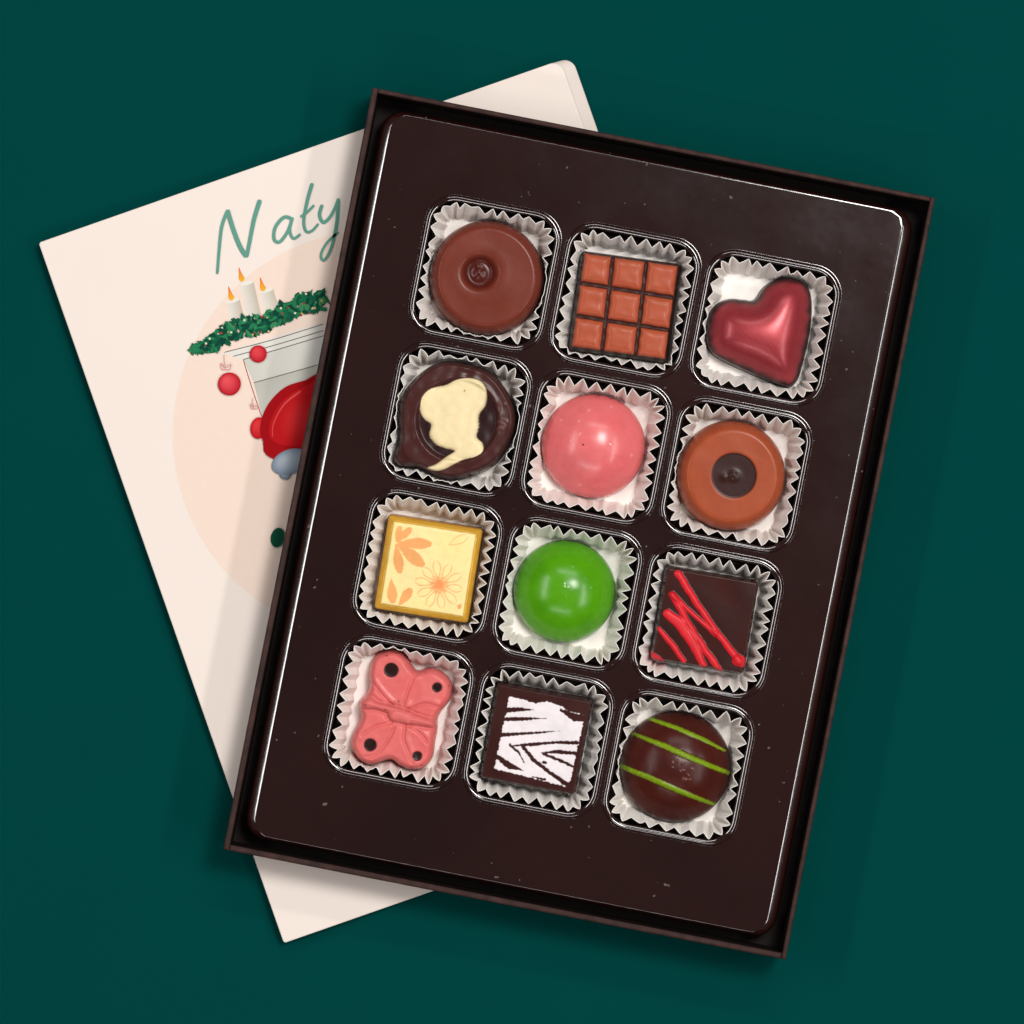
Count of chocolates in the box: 12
